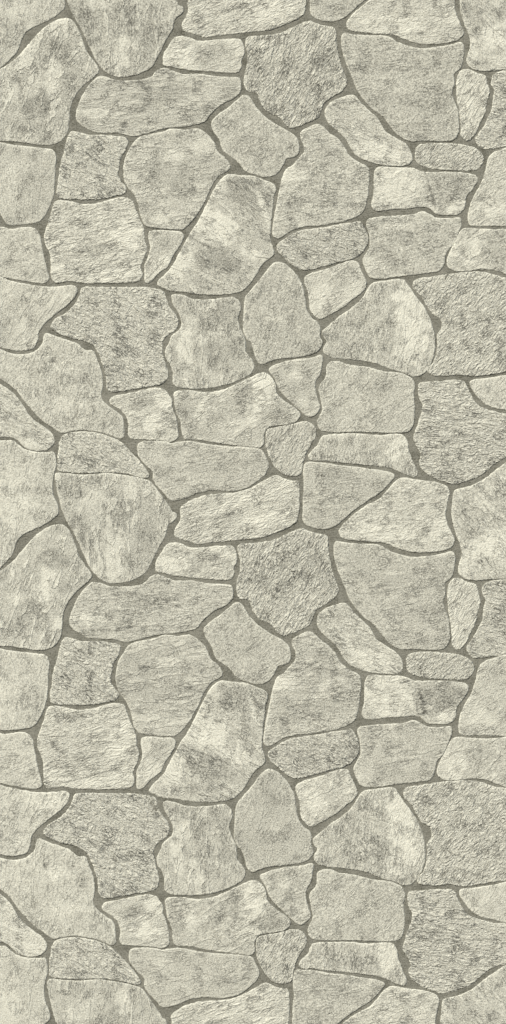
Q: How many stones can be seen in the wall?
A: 102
